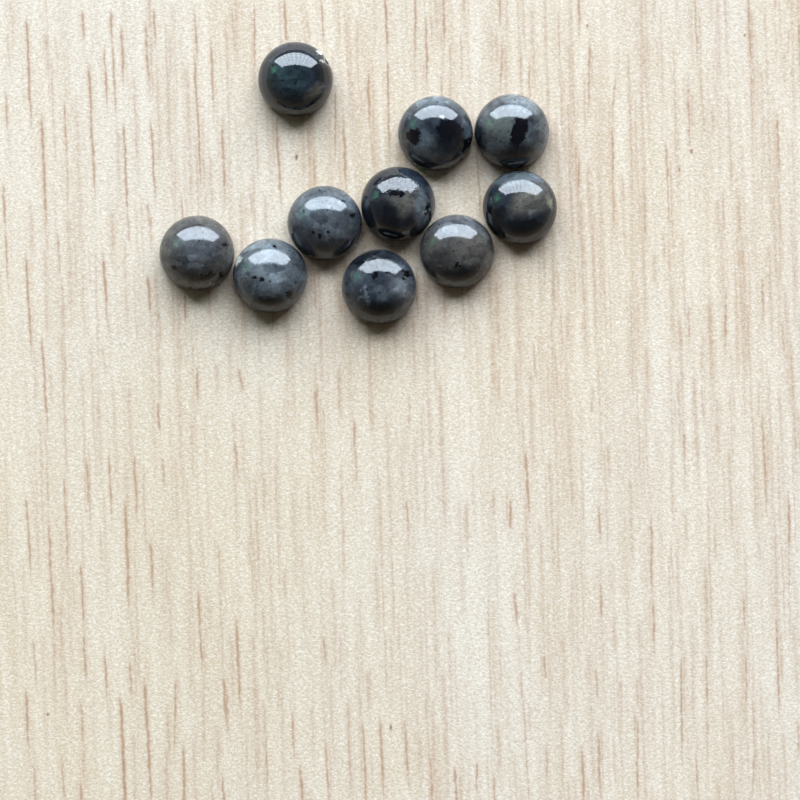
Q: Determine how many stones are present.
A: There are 10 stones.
